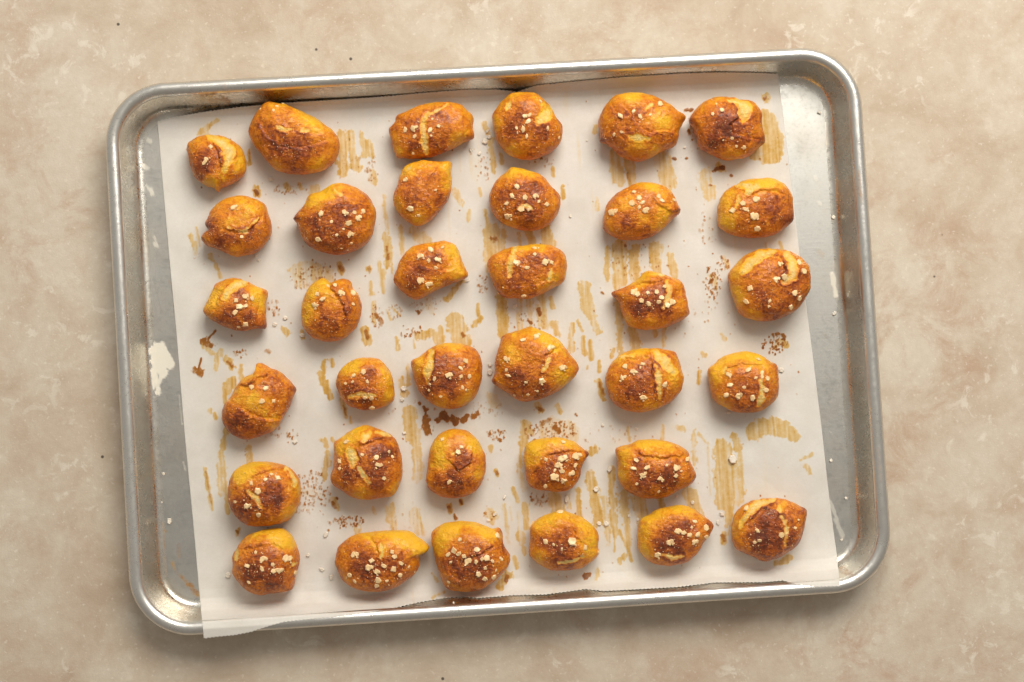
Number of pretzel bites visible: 35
